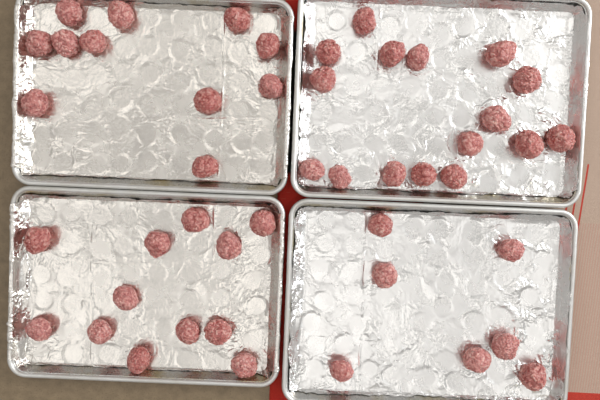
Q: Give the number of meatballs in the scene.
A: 46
